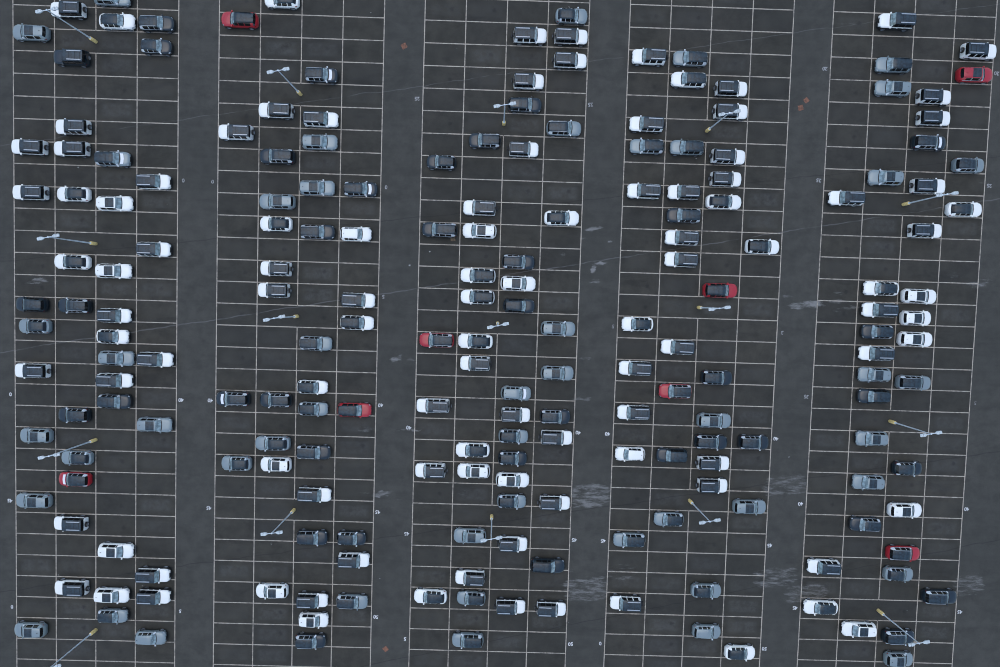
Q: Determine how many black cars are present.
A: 38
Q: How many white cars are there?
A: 106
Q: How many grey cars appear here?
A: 49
